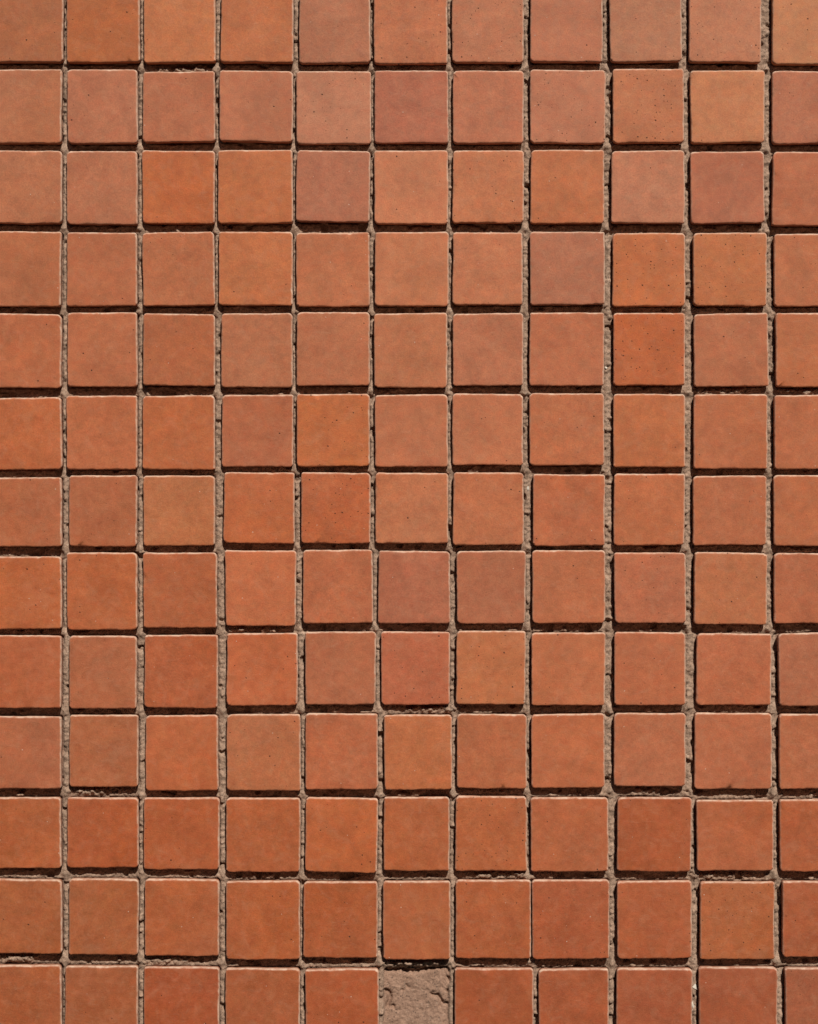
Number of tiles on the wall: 142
